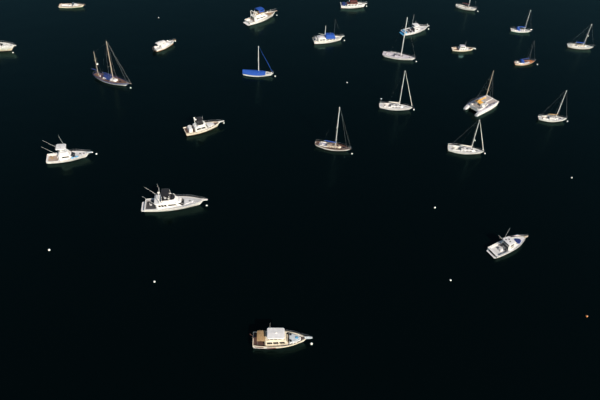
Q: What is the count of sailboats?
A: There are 12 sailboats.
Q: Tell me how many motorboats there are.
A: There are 13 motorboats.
